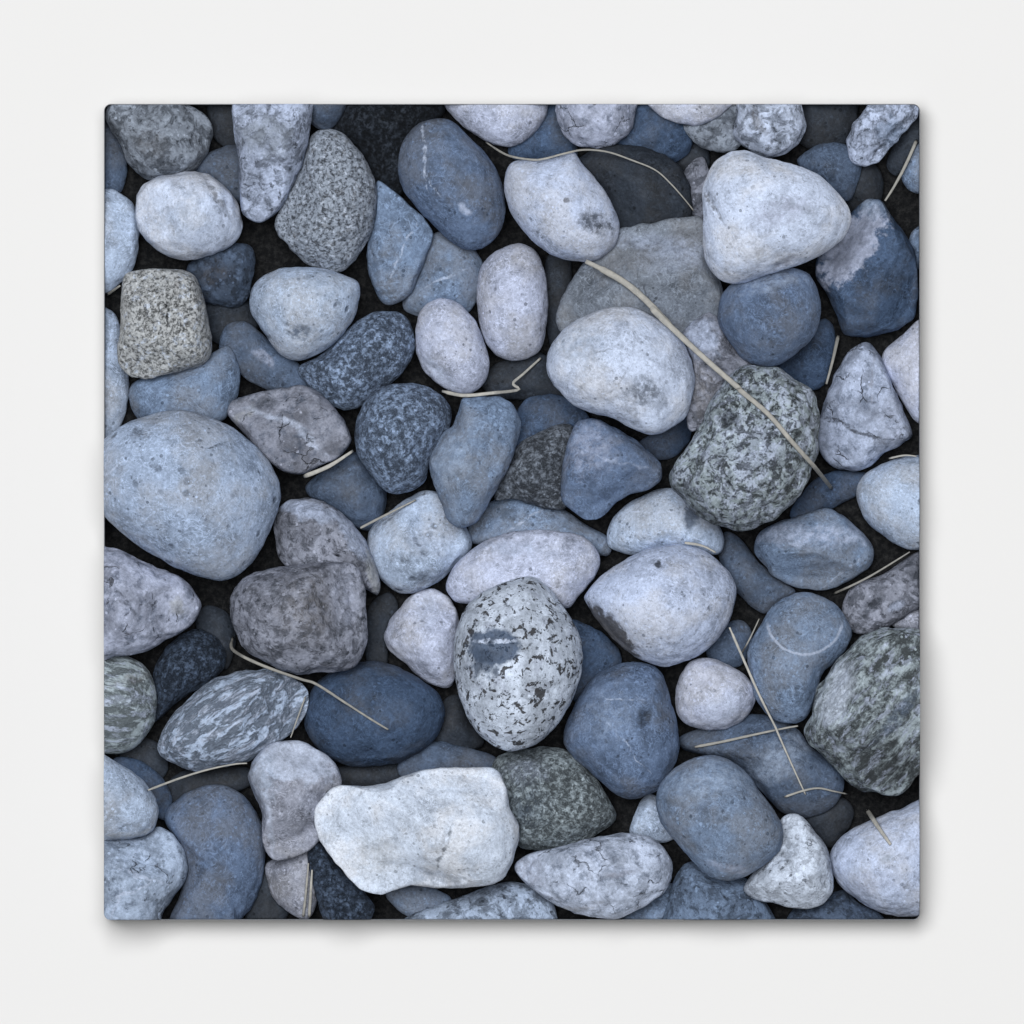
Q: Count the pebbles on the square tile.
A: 117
